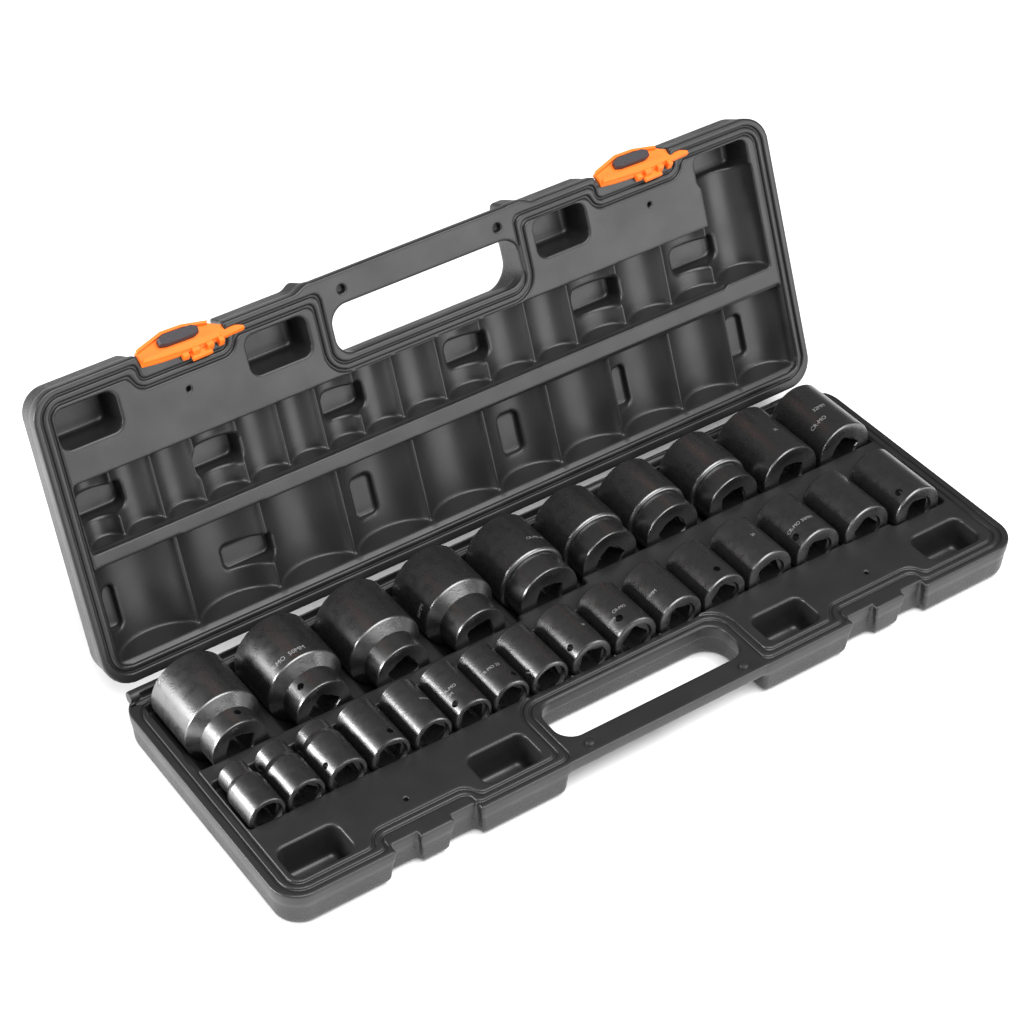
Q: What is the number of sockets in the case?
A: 26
